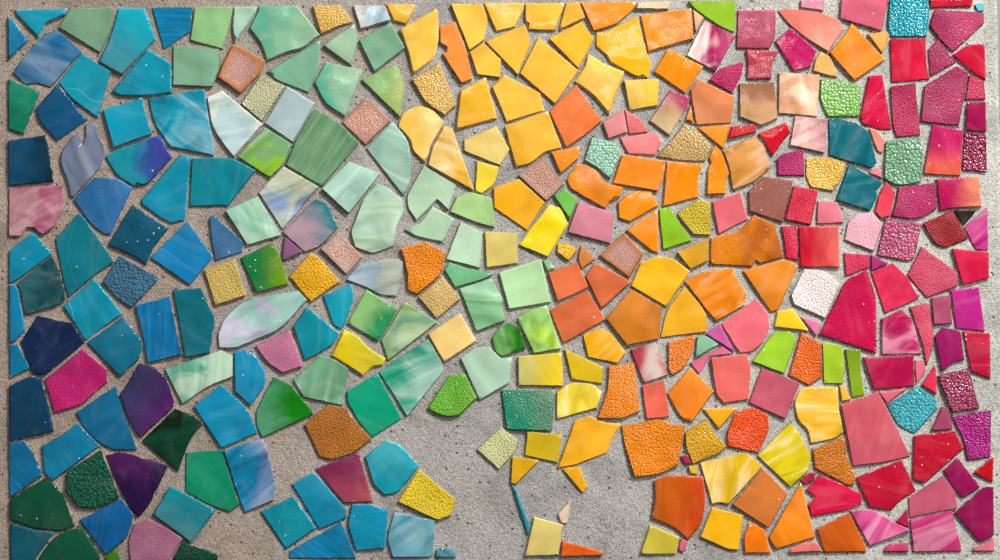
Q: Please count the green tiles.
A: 55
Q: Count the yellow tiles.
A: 56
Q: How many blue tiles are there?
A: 54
